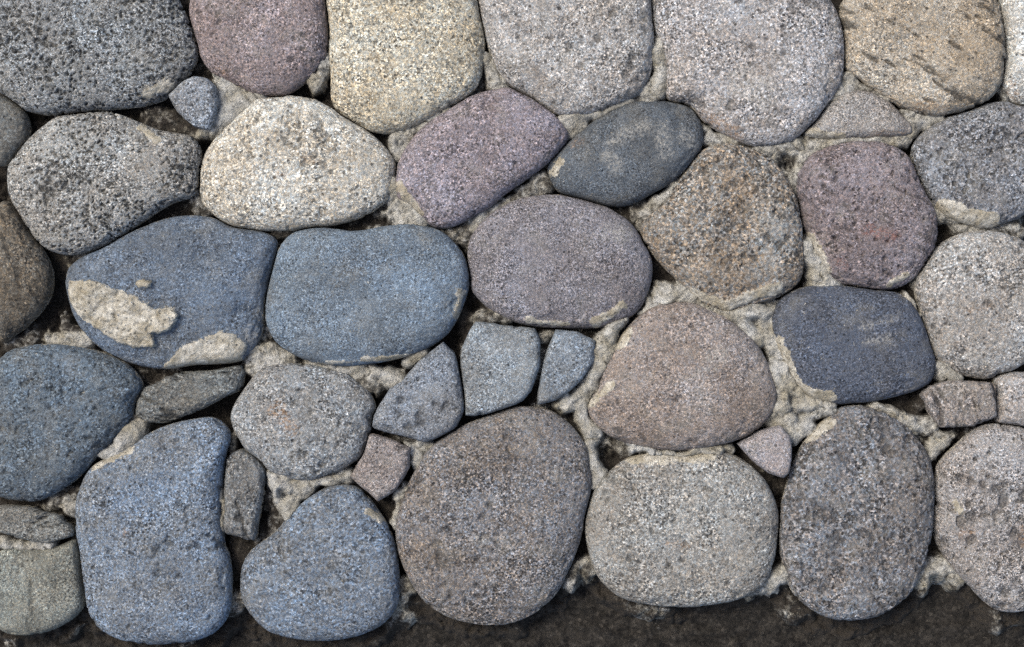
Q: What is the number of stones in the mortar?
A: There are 43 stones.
